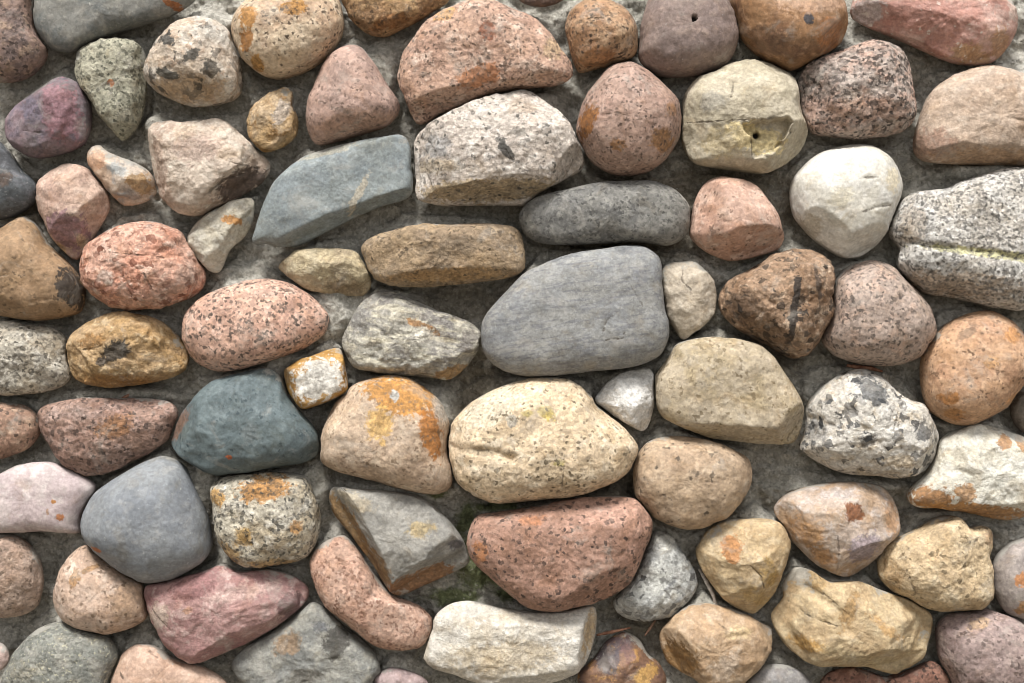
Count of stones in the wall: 81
